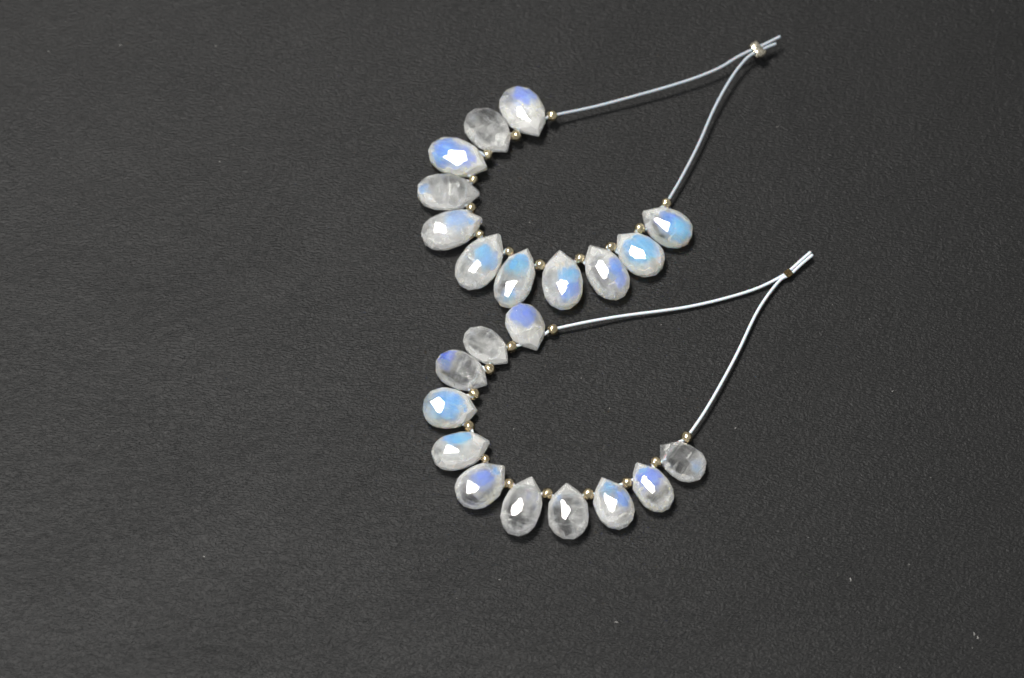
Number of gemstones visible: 22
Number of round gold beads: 24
